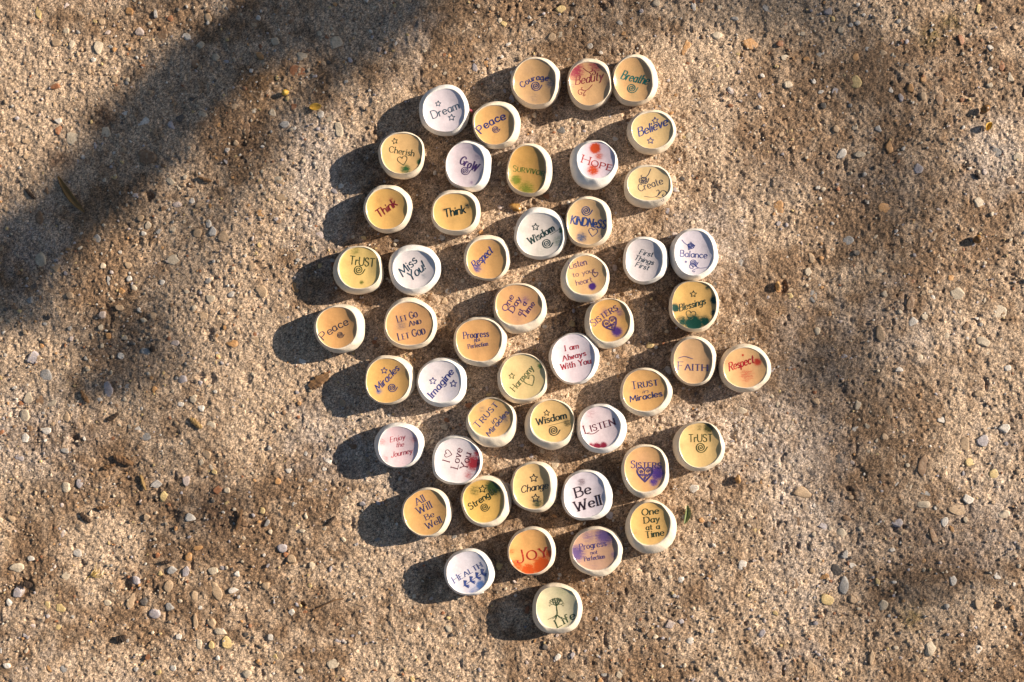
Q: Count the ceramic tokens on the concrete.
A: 50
